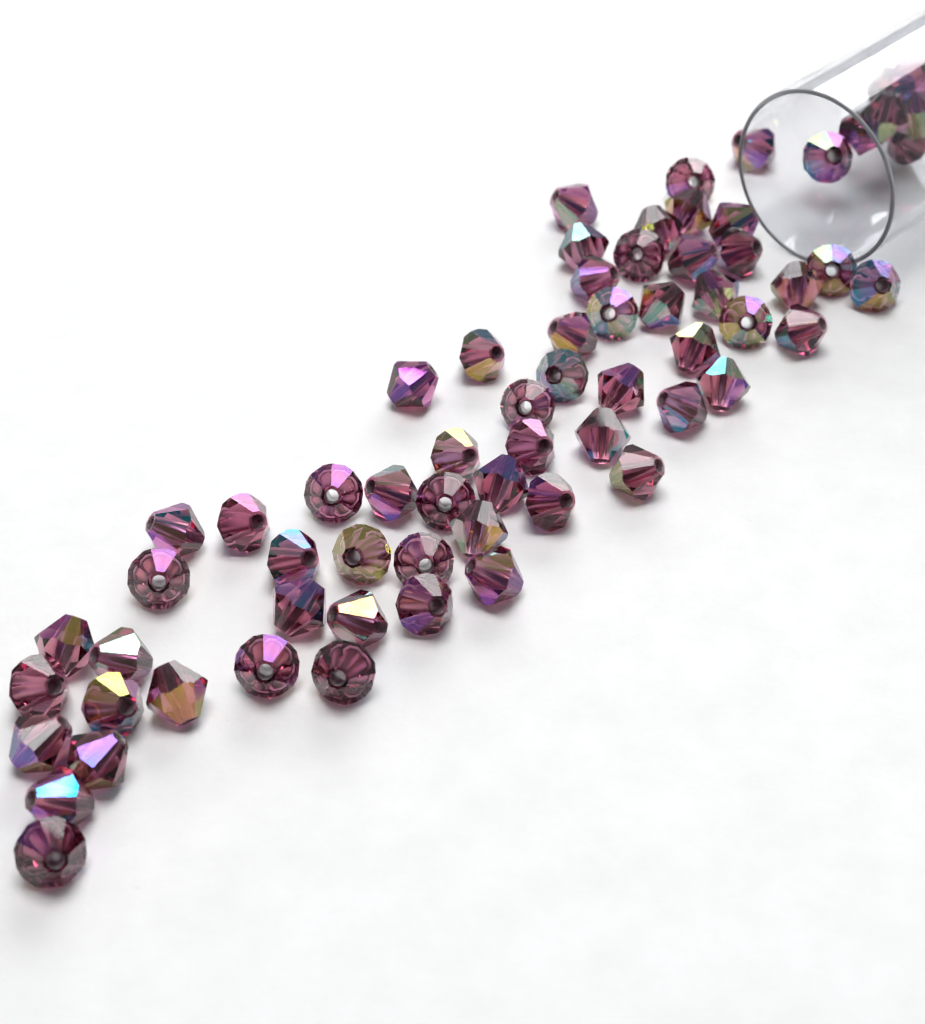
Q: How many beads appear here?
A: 66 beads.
